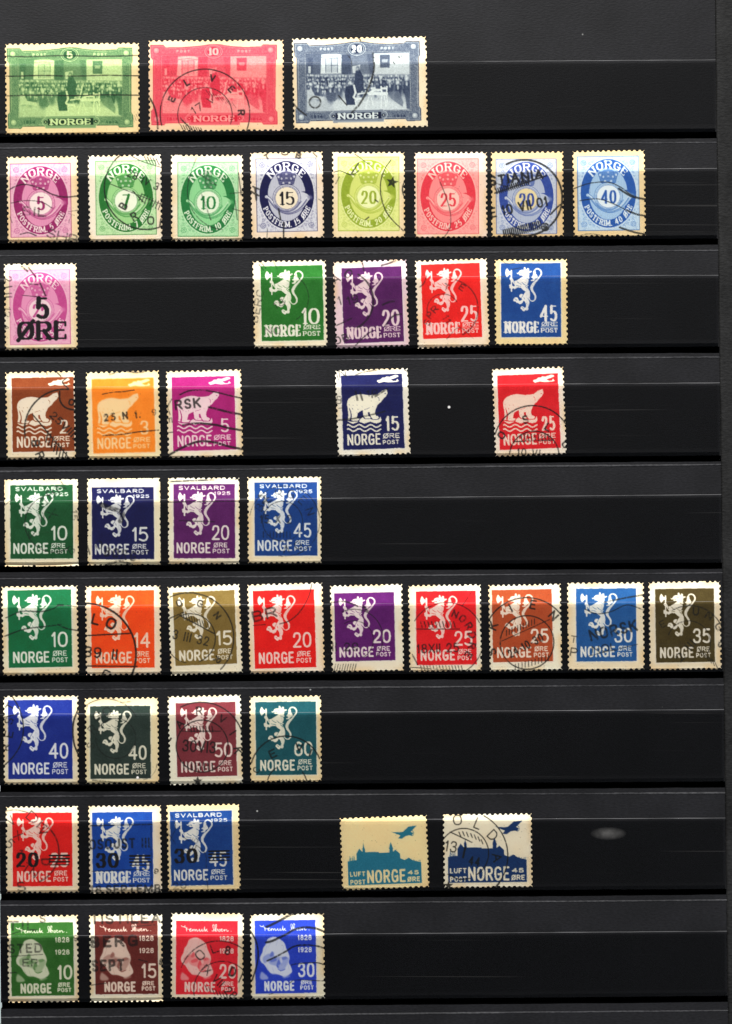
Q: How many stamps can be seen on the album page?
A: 47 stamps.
